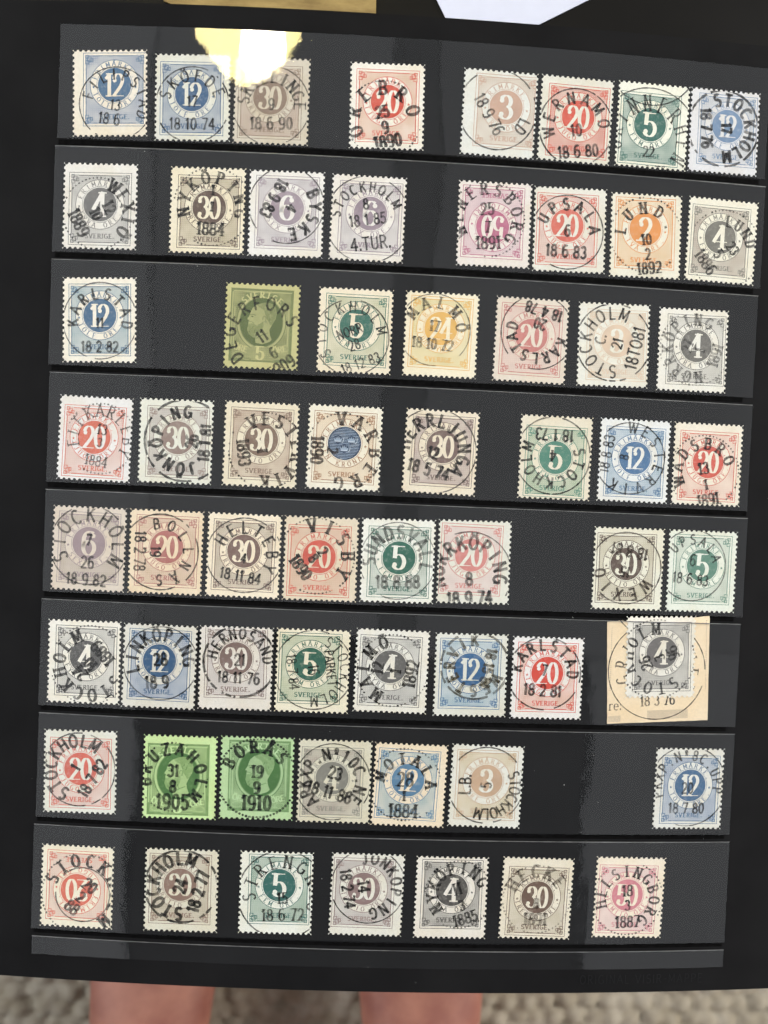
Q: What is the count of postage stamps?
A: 61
